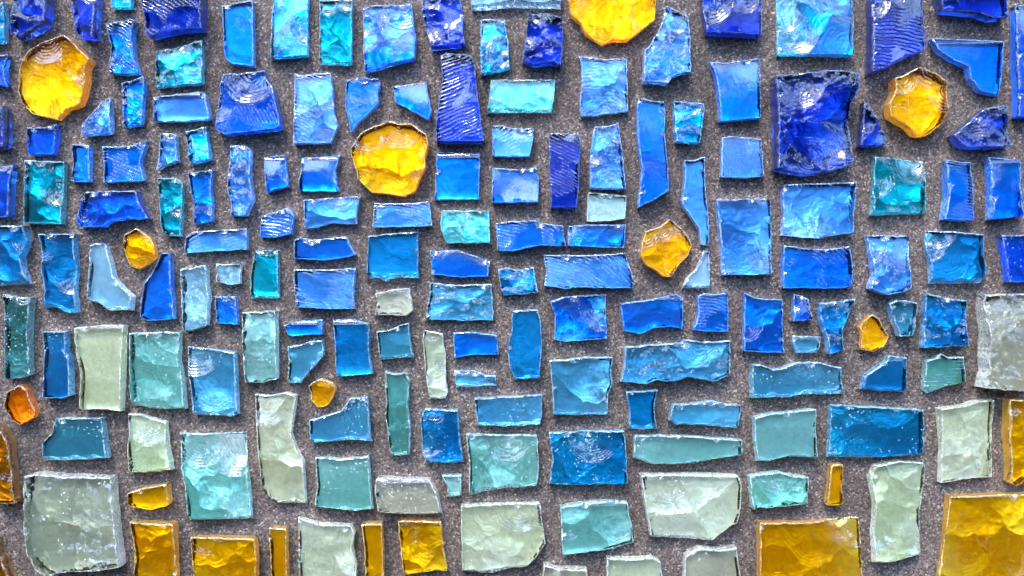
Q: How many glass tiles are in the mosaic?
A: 164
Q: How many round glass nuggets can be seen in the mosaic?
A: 9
